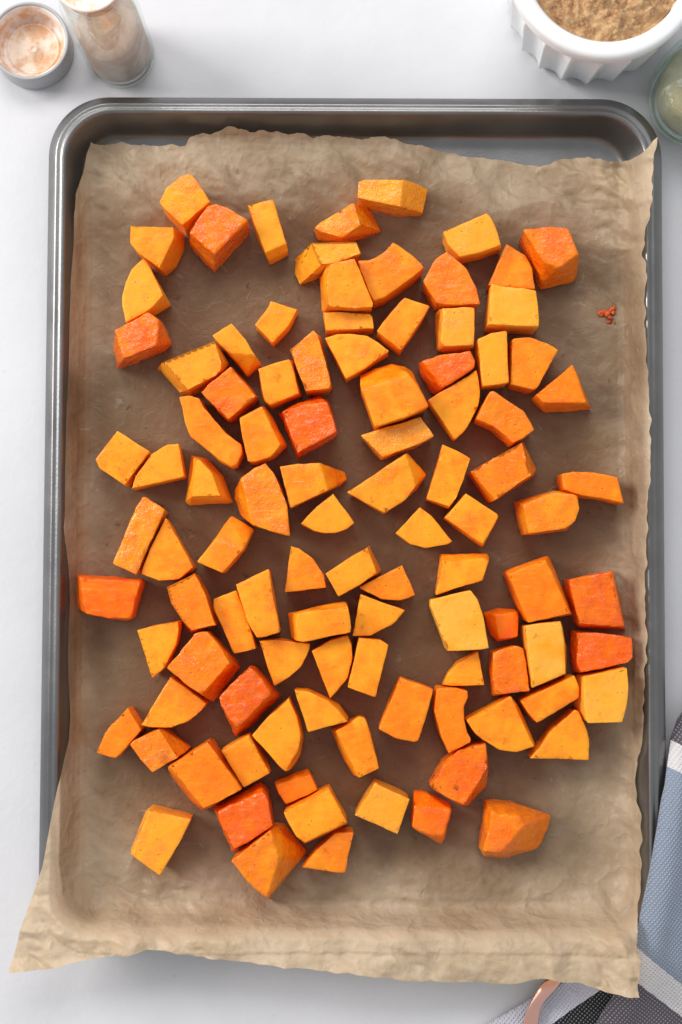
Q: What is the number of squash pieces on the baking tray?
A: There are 101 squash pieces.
